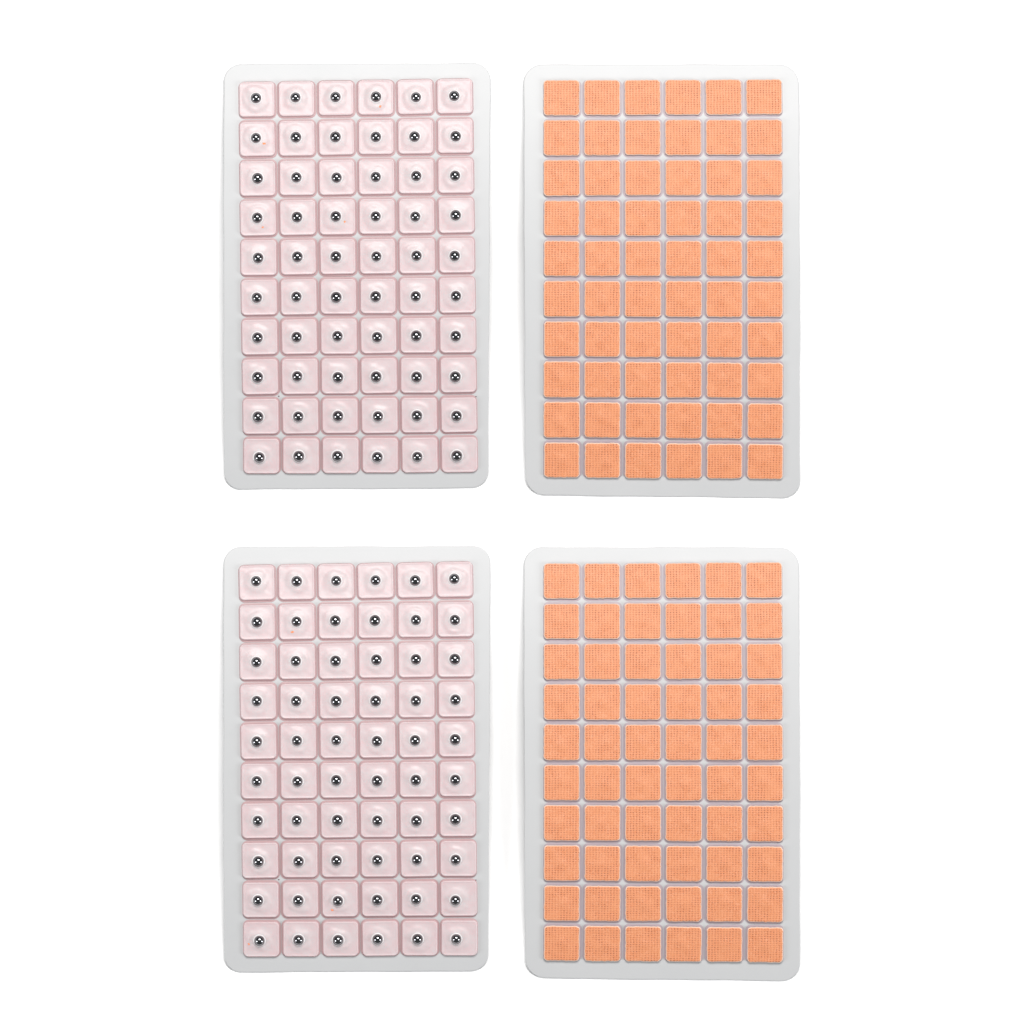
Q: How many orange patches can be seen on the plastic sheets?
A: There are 120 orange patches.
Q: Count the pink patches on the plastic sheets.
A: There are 120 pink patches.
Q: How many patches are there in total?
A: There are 240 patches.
